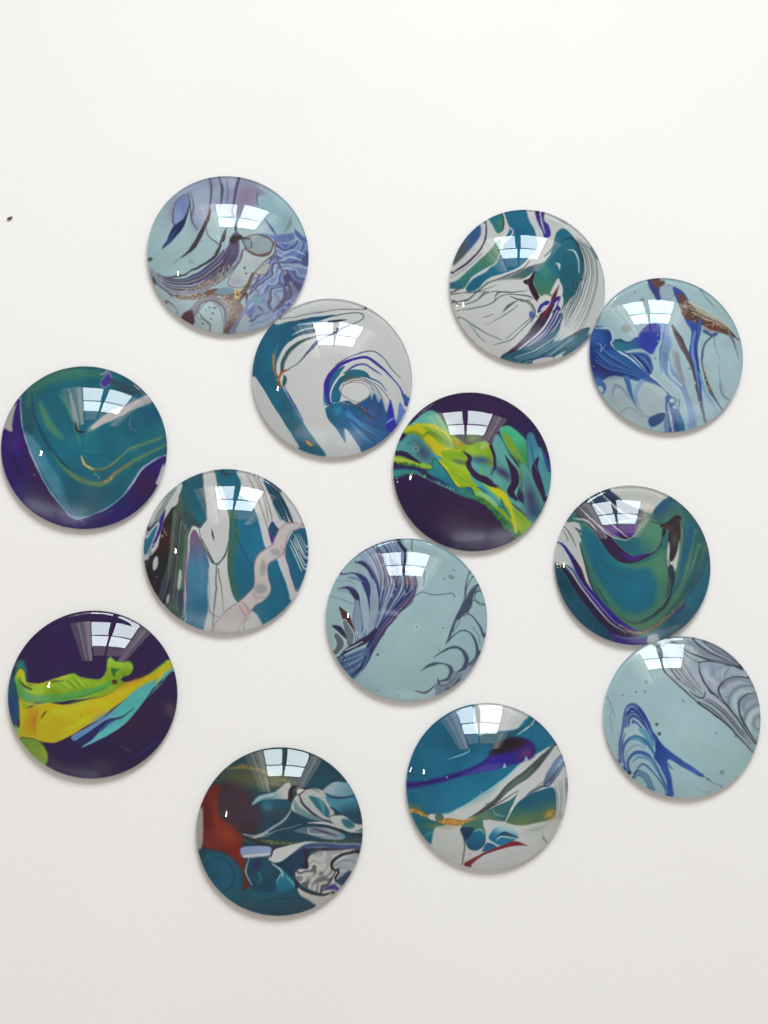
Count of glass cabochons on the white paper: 13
